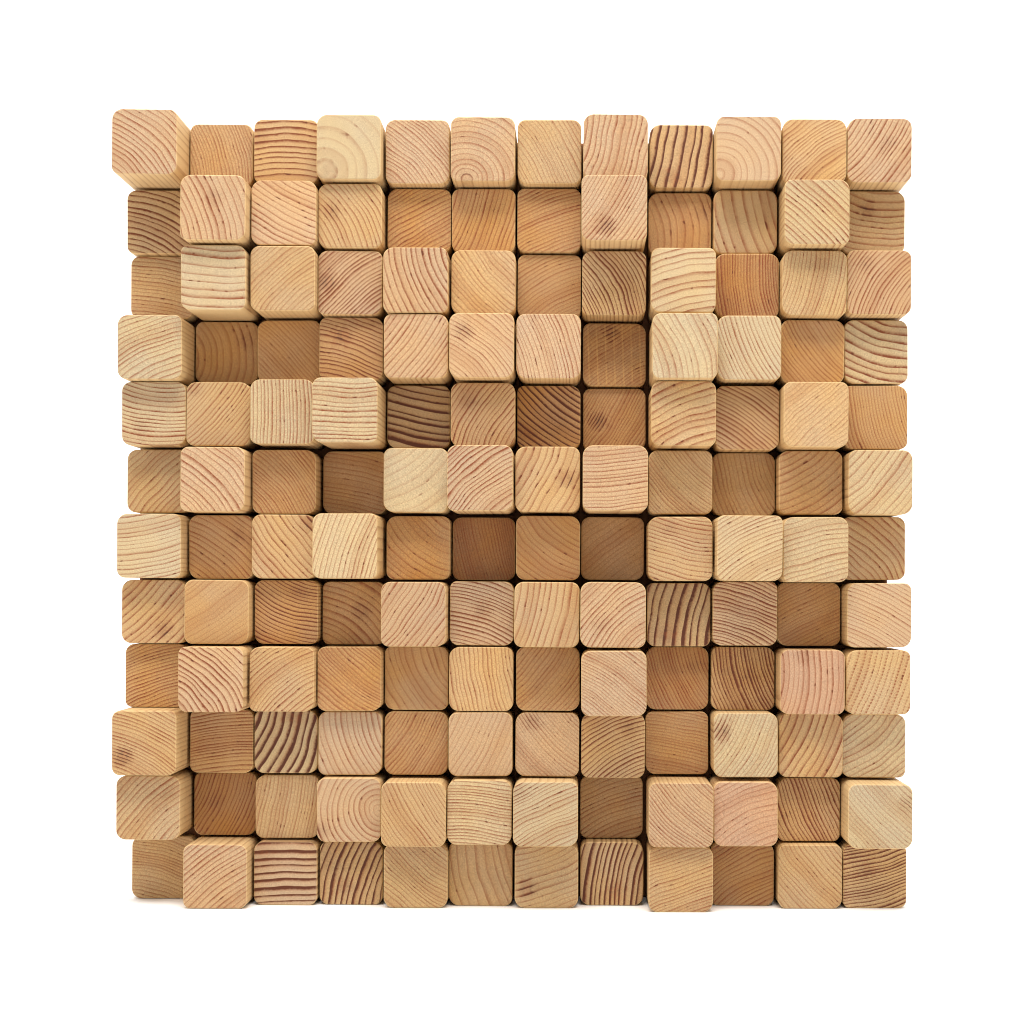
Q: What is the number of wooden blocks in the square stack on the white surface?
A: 144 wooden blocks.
